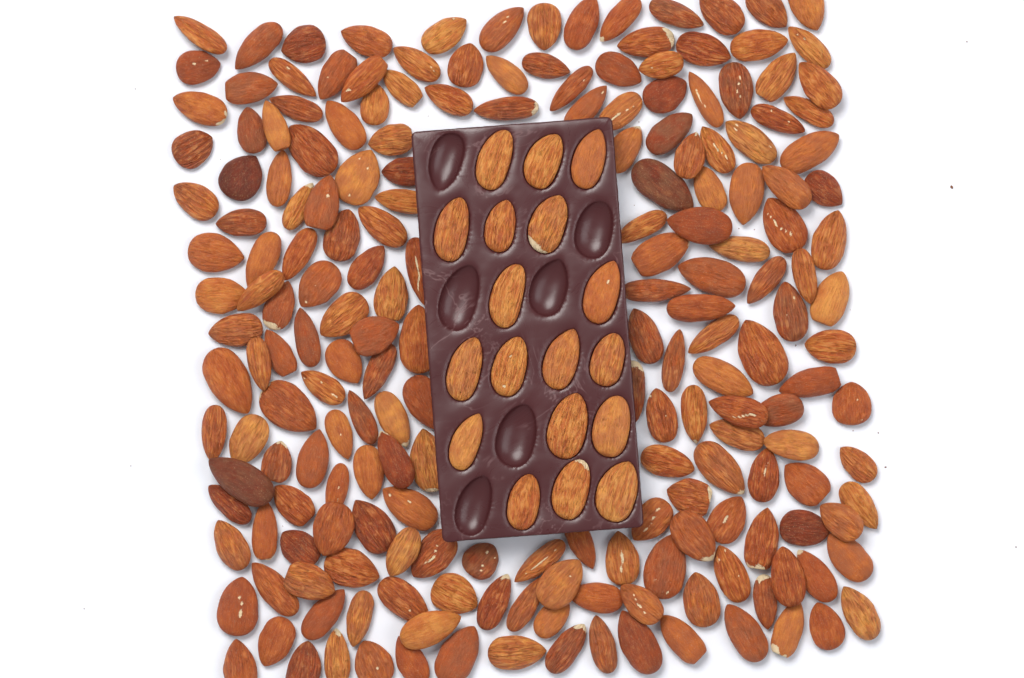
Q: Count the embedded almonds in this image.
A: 18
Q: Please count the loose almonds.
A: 200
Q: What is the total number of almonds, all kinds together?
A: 218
